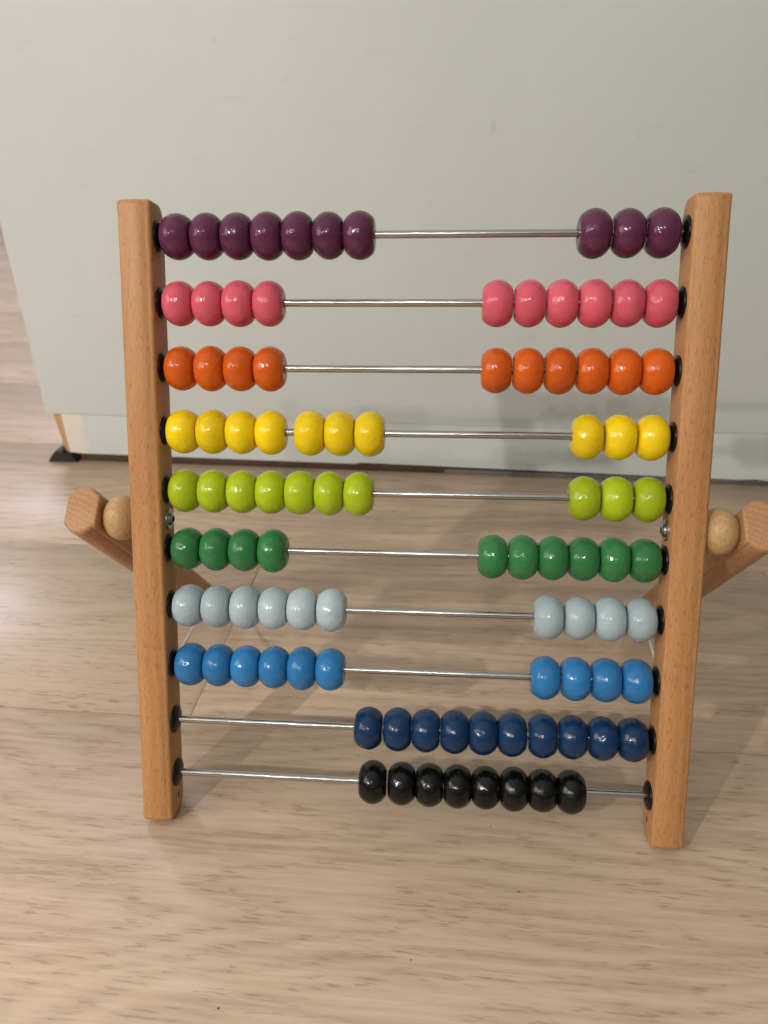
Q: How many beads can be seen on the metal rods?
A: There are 98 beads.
